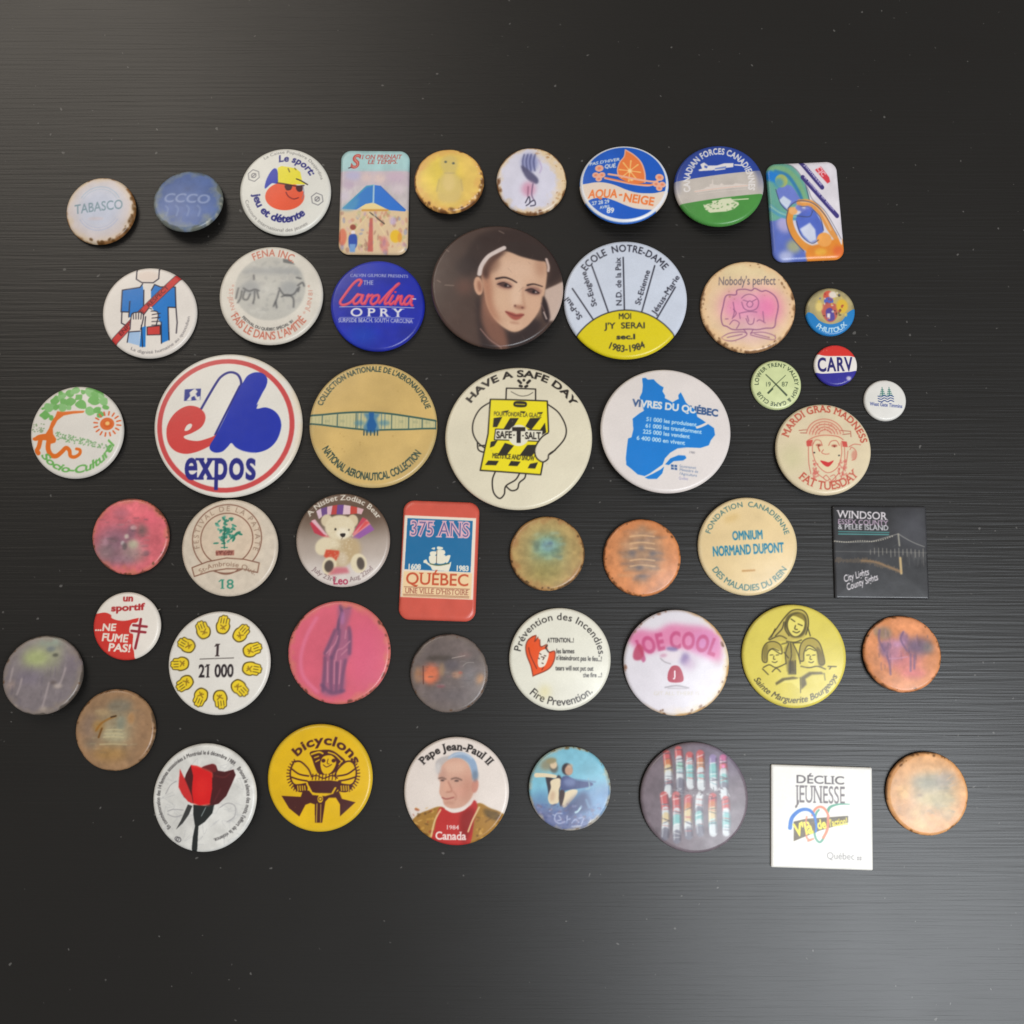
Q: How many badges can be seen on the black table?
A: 50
